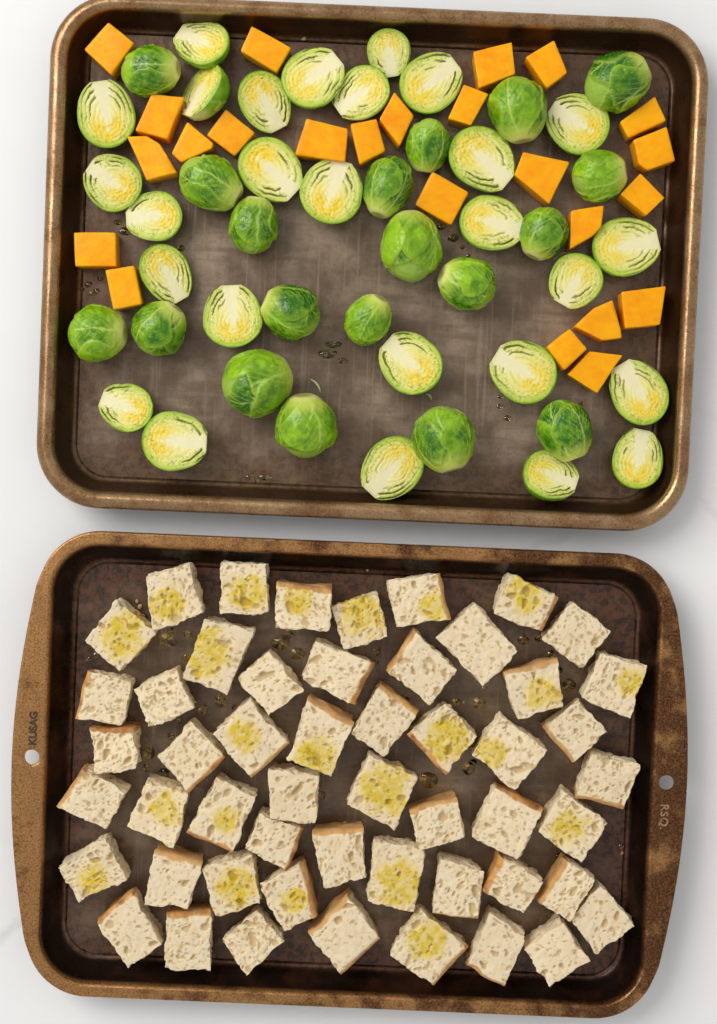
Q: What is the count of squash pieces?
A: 24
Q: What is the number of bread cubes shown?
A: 52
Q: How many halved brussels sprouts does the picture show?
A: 27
